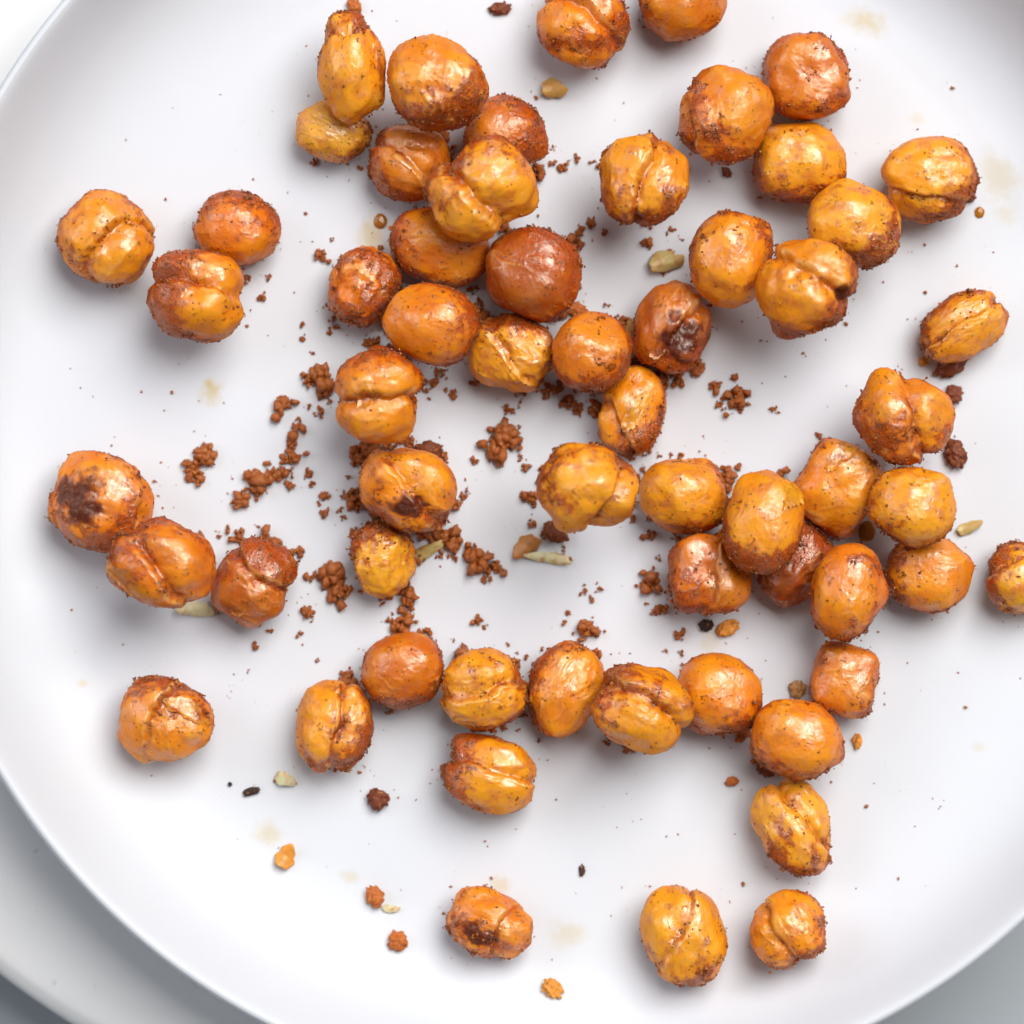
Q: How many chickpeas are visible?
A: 59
